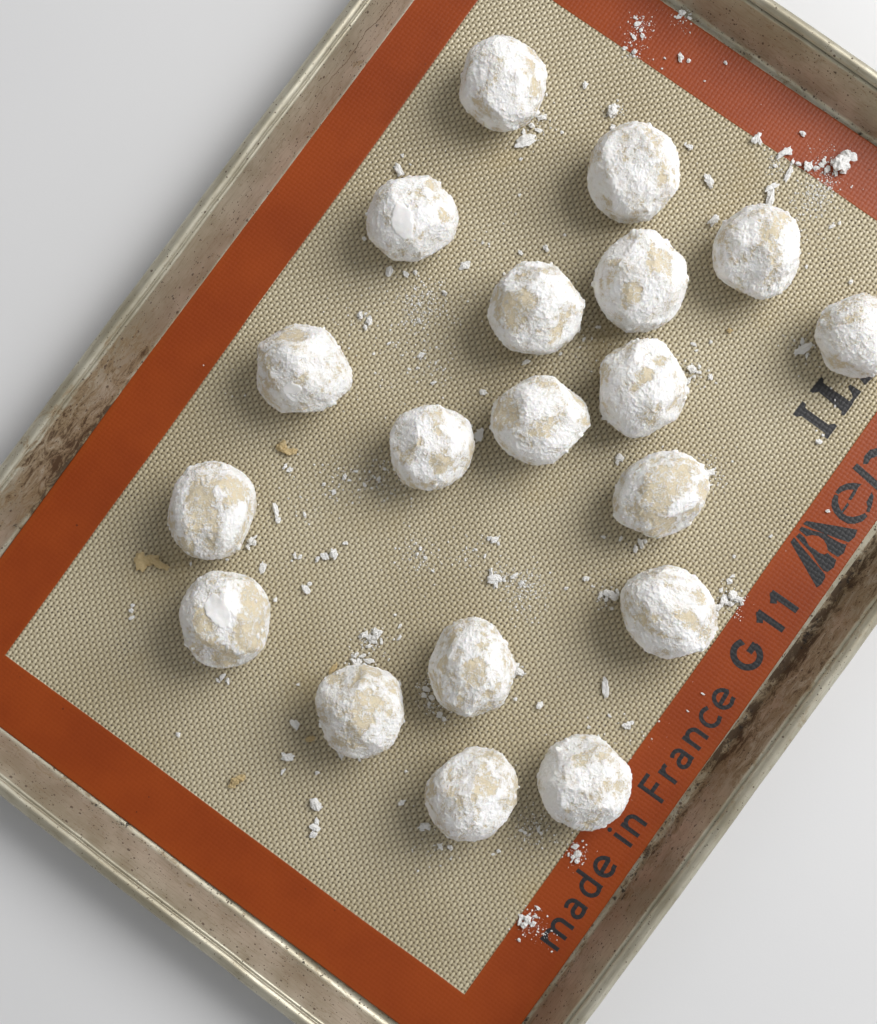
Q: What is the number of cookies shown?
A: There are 19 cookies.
